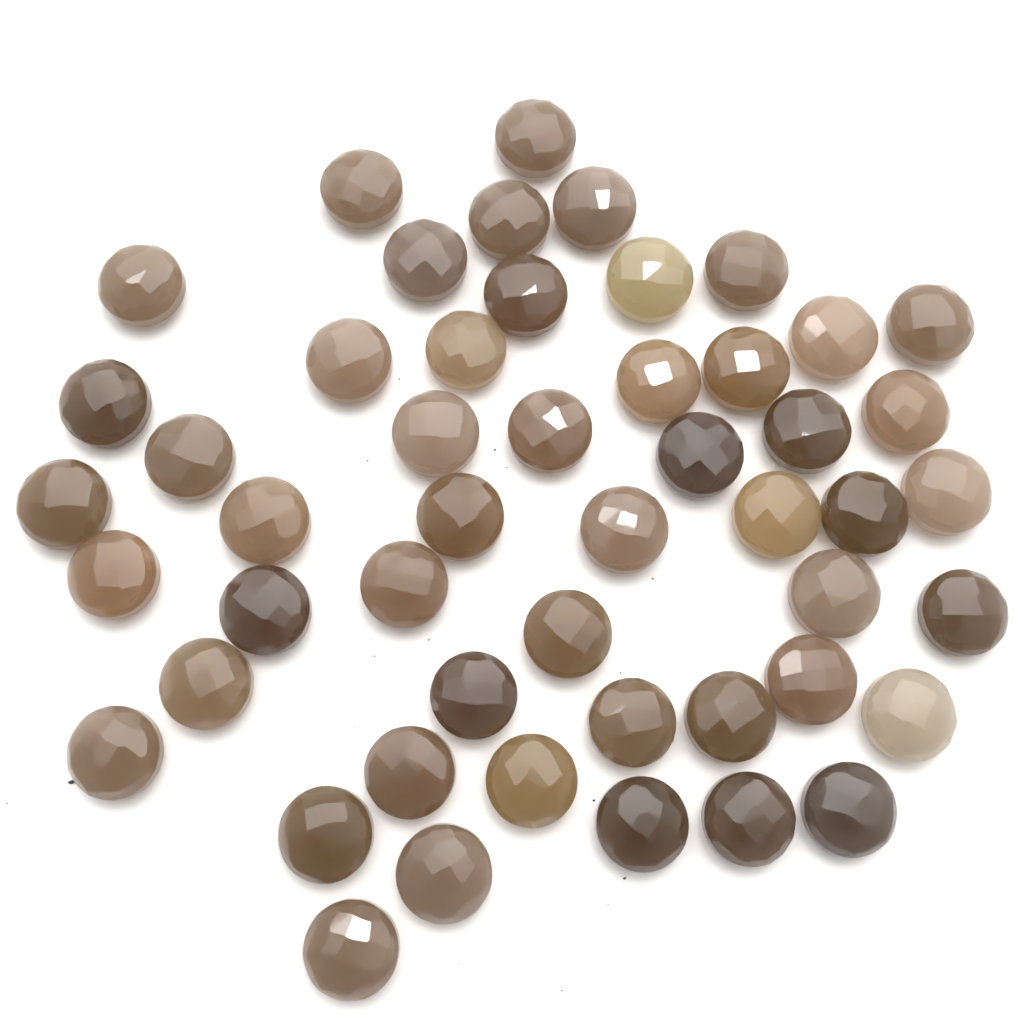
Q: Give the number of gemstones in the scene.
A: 50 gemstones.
